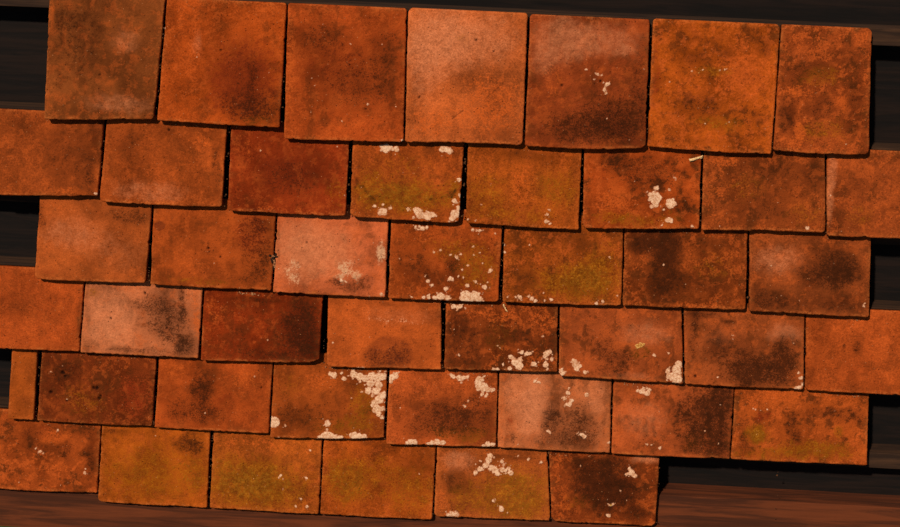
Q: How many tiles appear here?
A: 44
